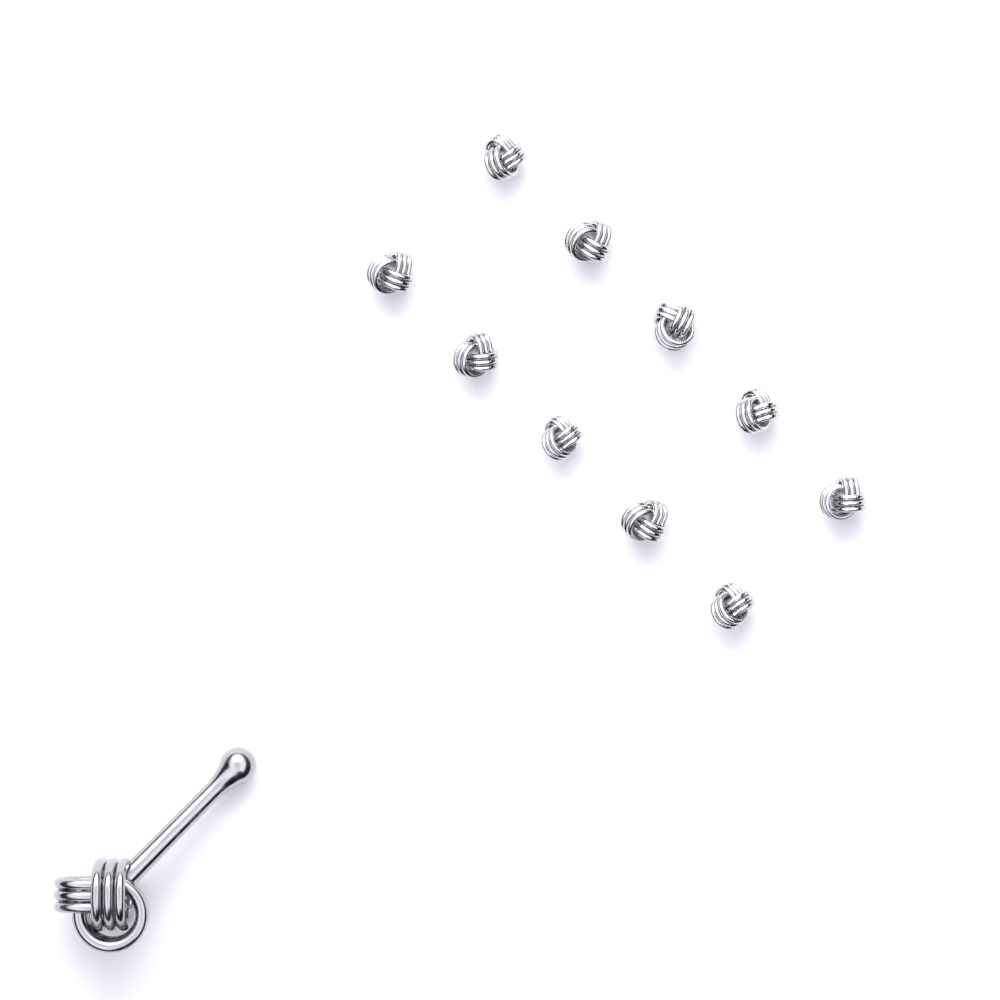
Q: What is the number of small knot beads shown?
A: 10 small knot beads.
